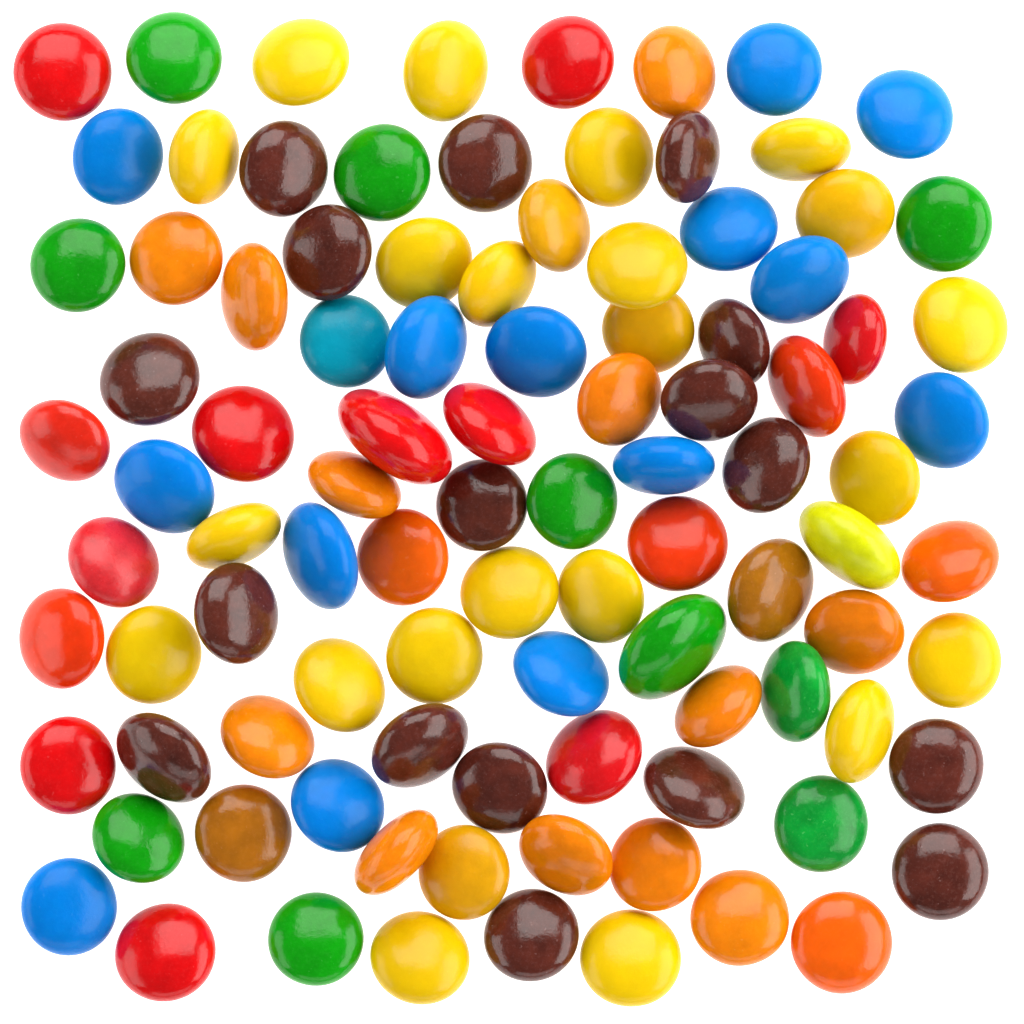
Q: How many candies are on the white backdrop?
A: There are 98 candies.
